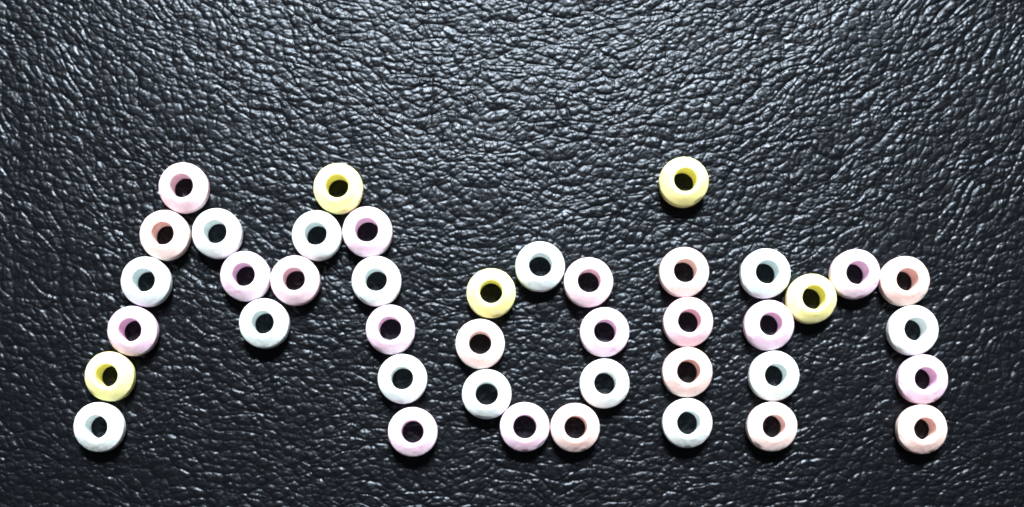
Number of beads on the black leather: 41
